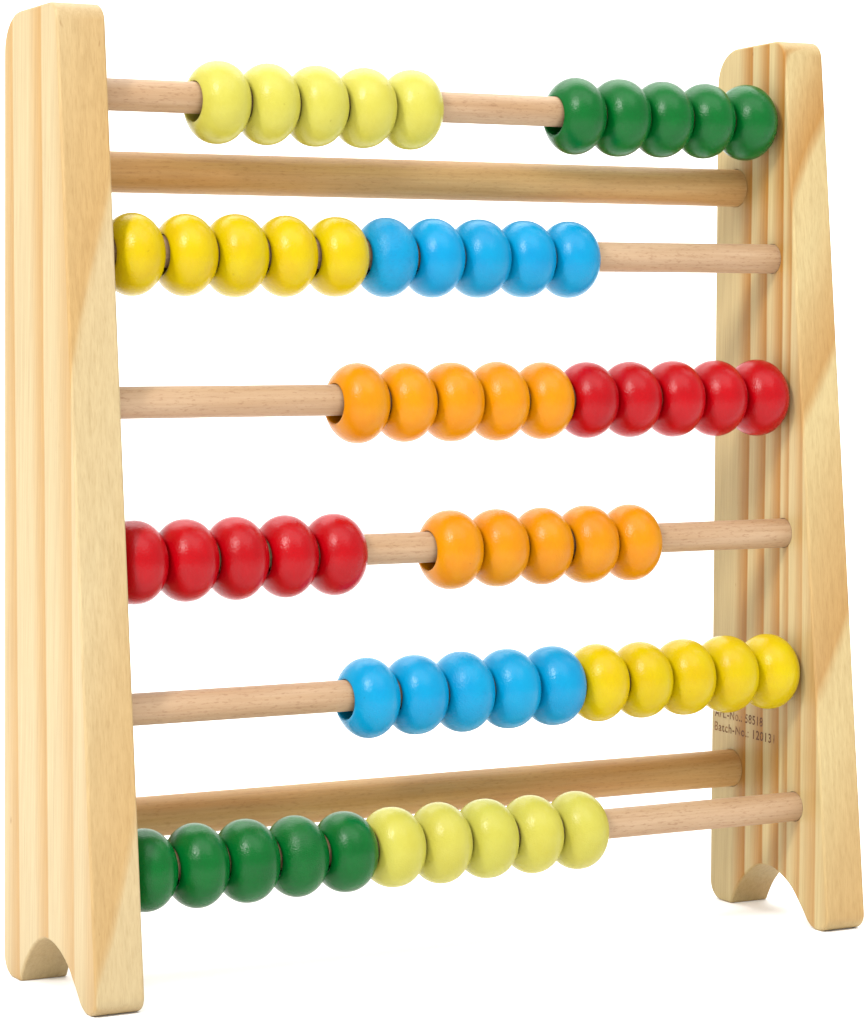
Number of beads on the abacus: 60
